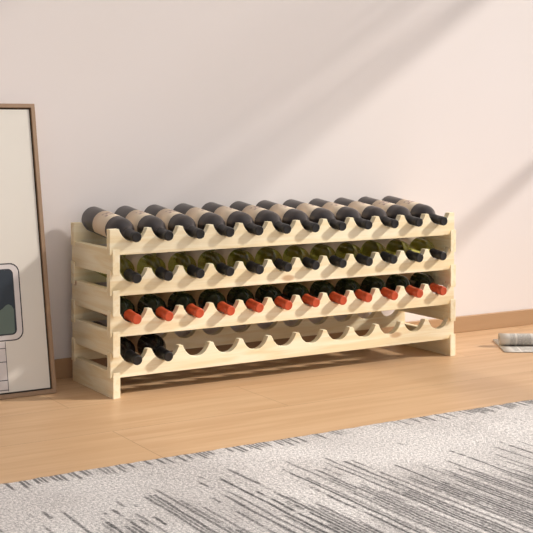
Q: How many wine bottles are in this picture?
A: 38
